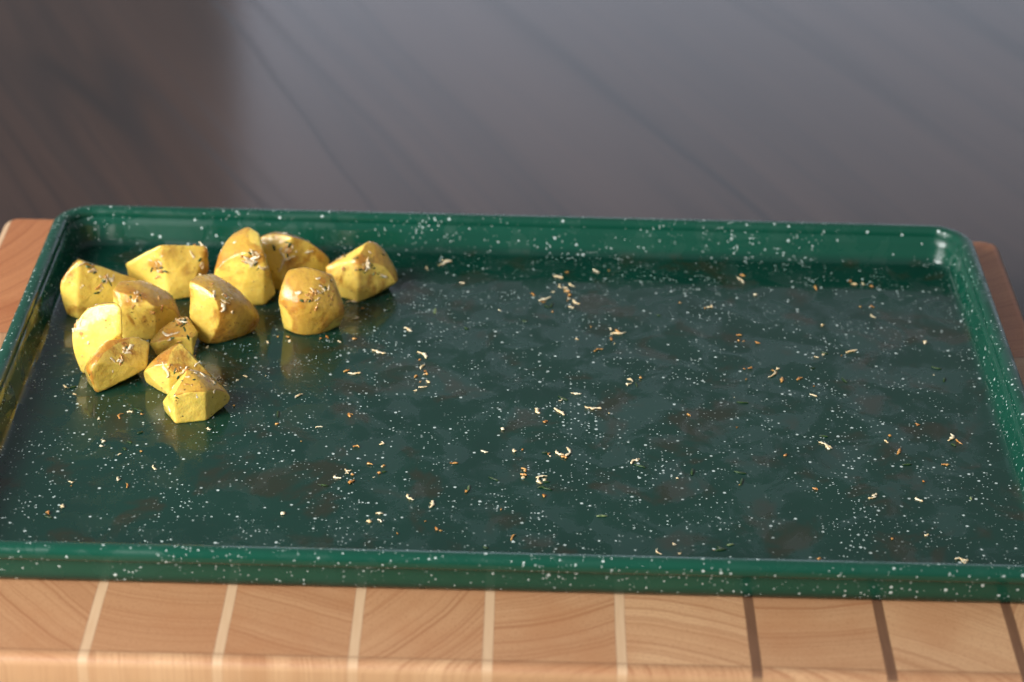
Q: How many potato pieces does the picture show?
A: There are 13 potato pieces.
